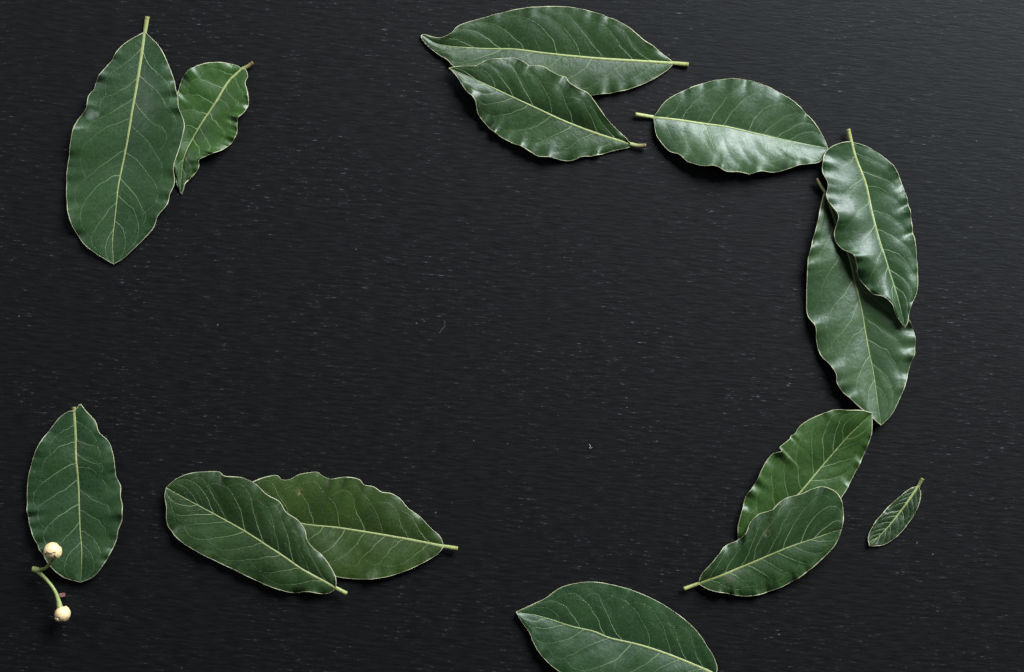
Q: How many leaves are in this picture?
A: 14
